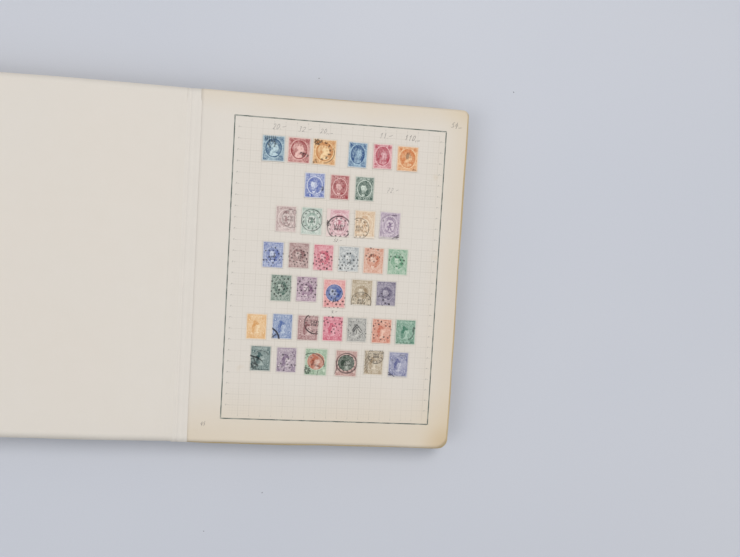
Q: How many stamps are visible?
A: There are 38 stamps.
